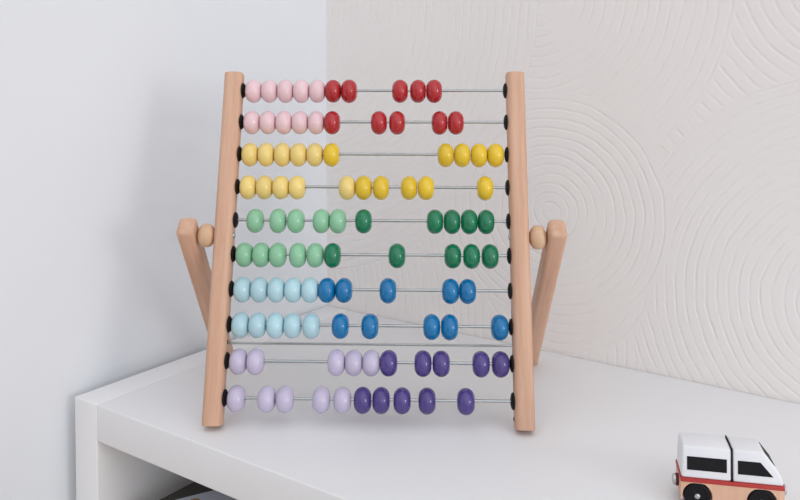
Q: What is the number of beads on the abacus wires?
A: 100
